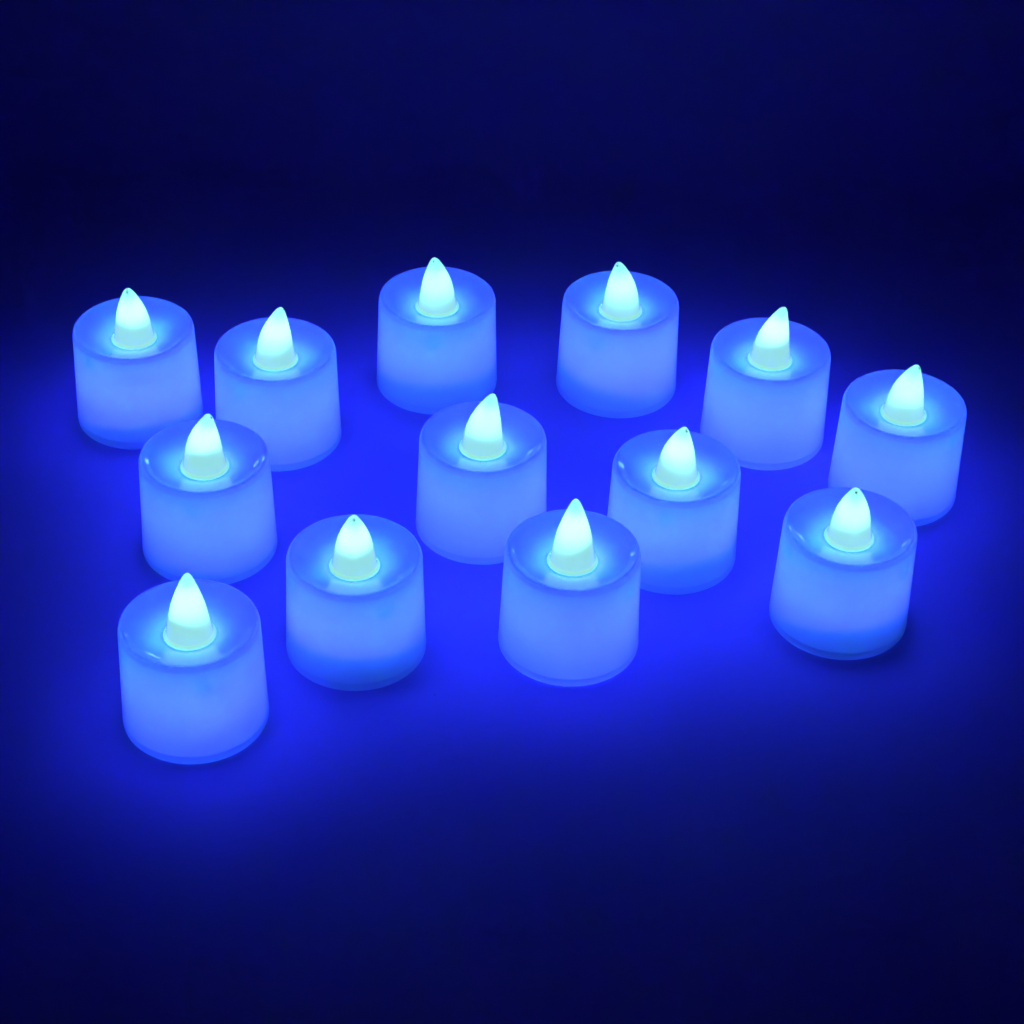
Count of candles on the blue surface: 13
